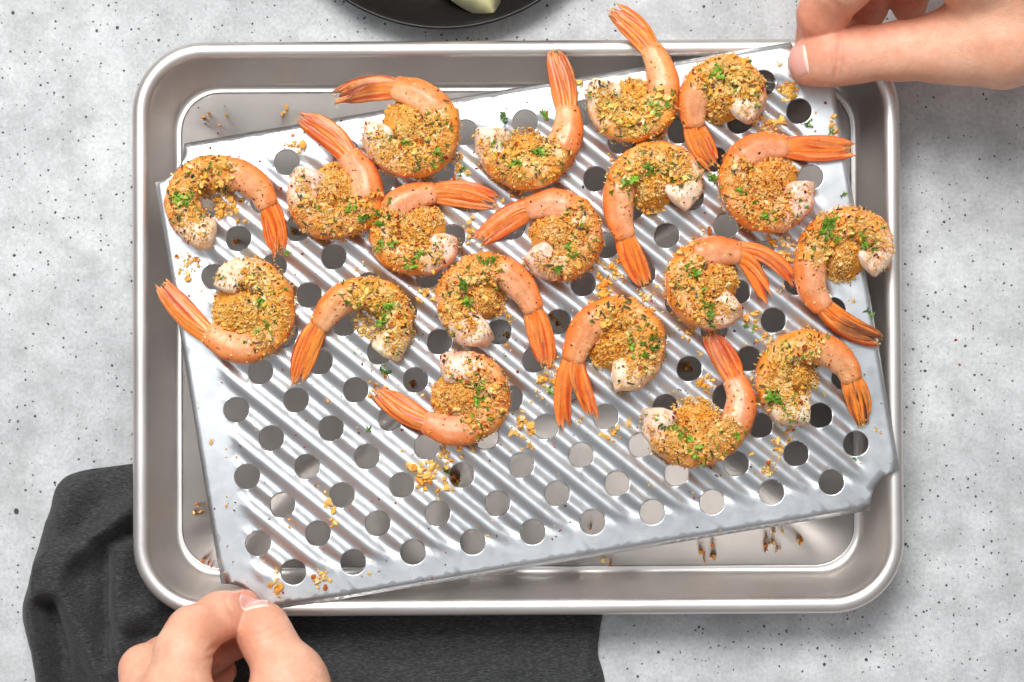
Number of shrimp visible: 19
